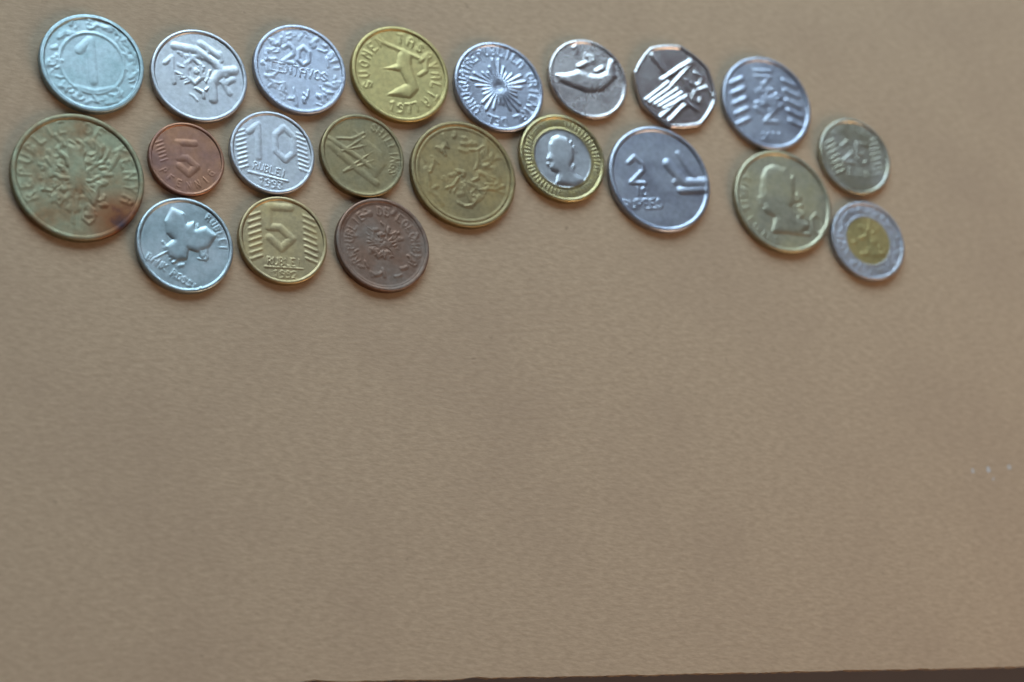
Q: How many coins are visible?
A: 21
